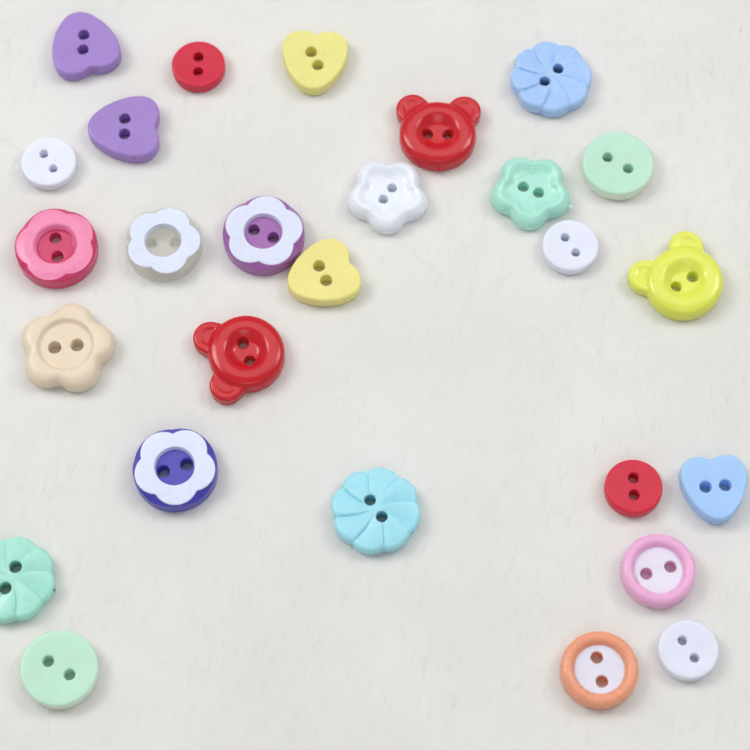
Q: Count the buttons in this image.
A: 27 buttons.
